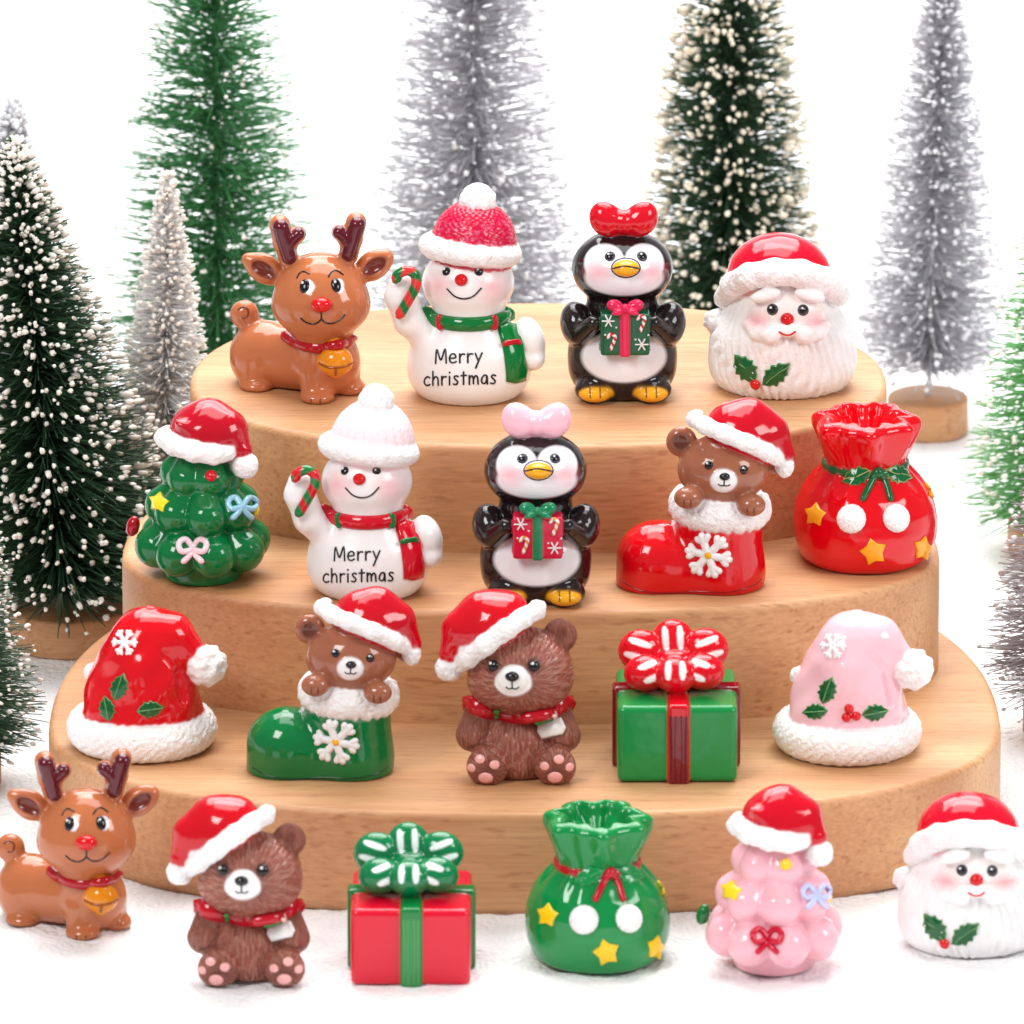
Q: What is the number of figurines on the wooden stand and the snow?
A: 20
